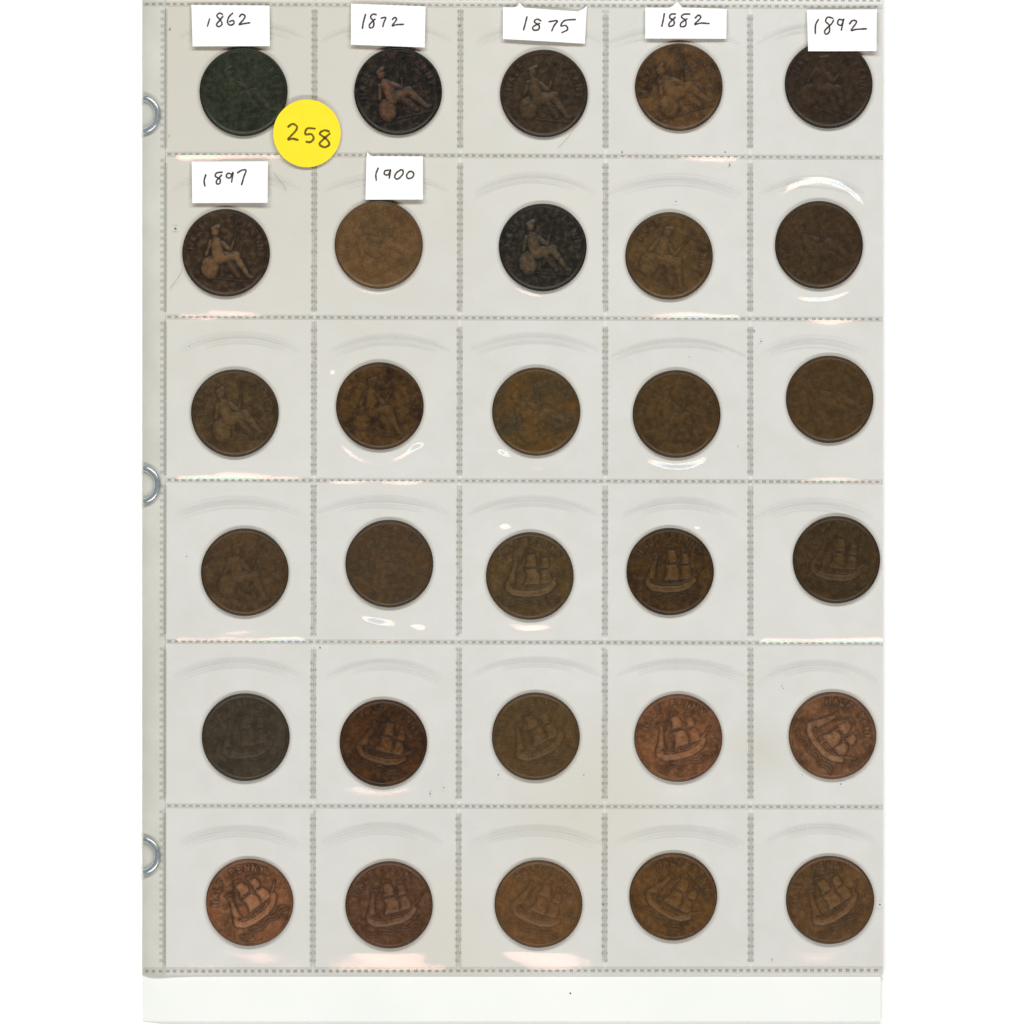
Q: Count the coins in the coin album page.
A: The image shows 30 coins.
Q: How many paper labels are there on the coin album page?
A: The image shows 7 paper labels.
